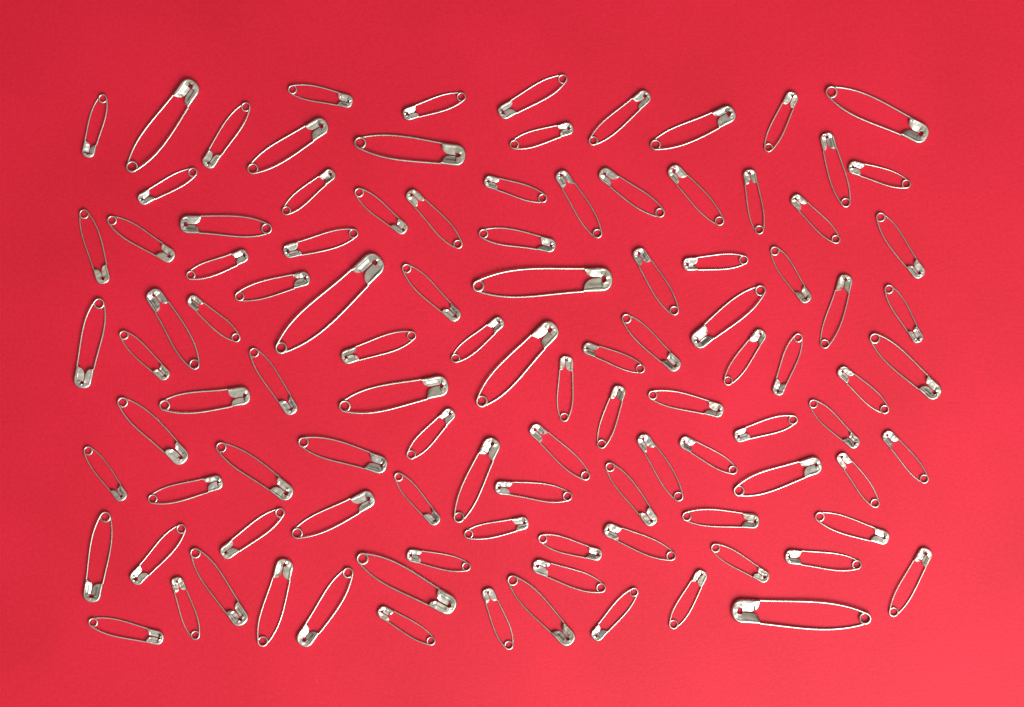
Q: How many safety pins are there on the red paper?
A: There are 105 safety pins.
